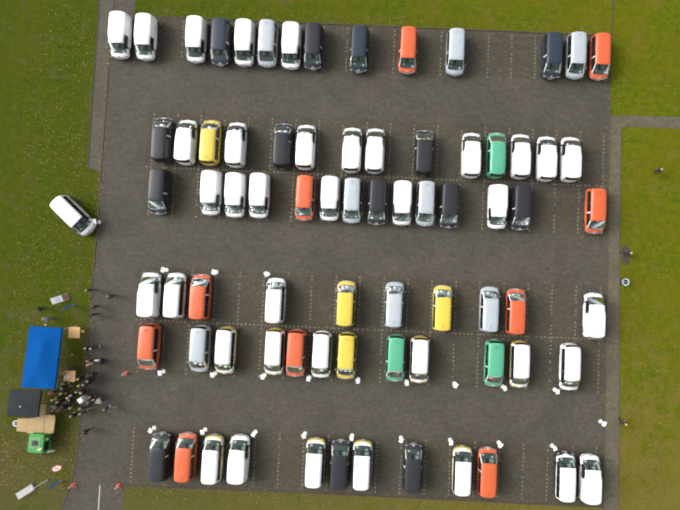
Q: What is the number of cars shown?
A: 77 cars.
